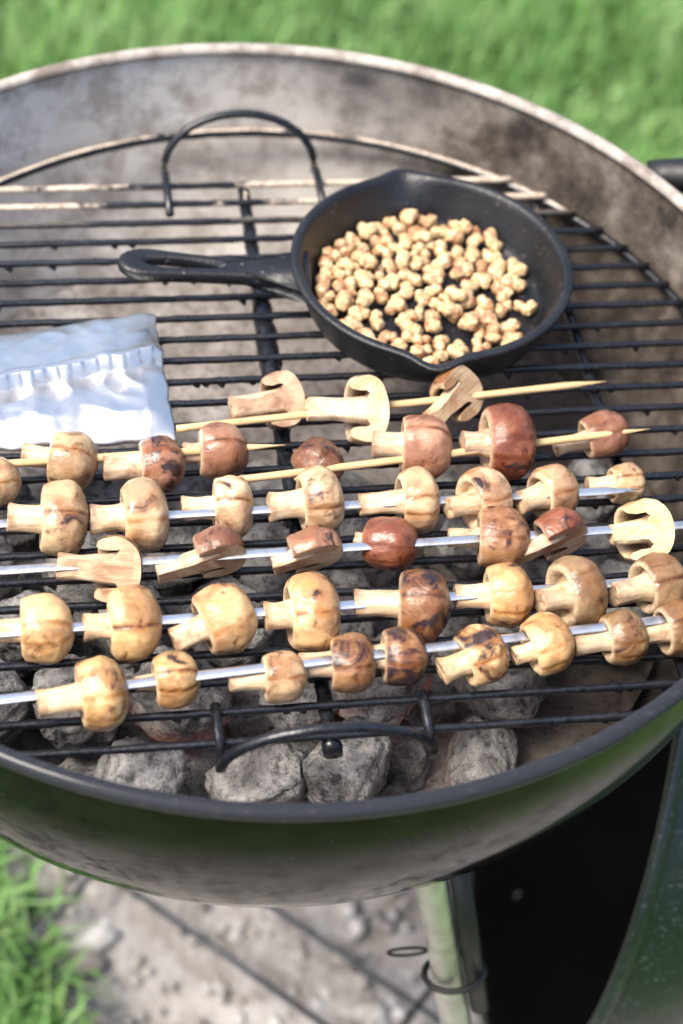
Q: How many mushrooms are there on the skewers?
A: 43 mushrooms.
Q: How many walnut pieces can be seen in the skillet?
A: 88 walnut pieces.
